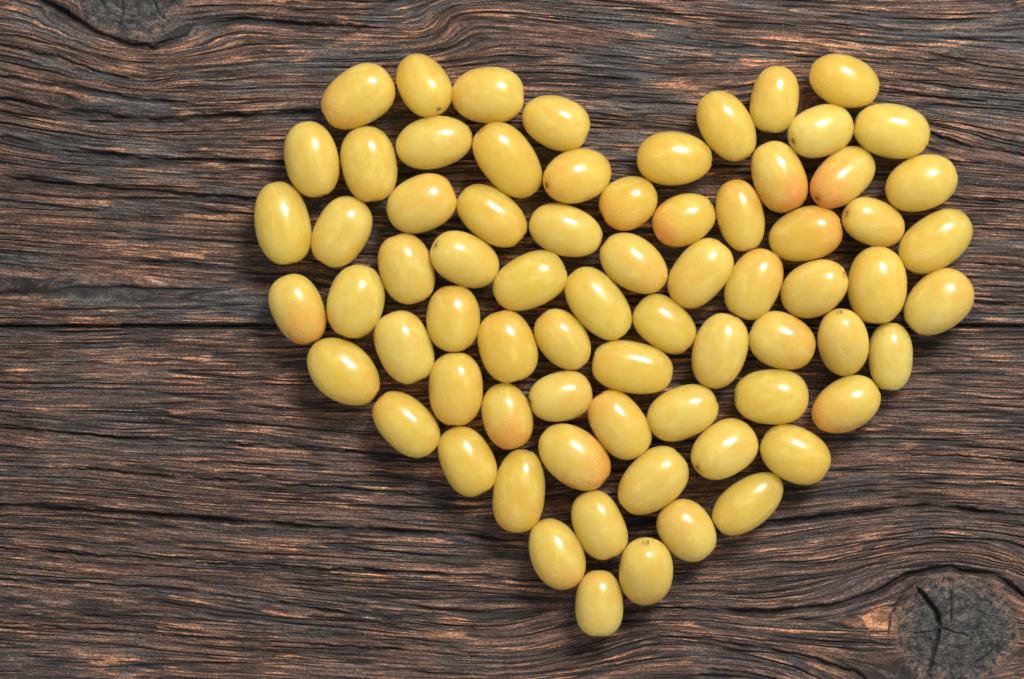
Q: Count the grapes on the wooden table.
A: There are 72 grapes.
